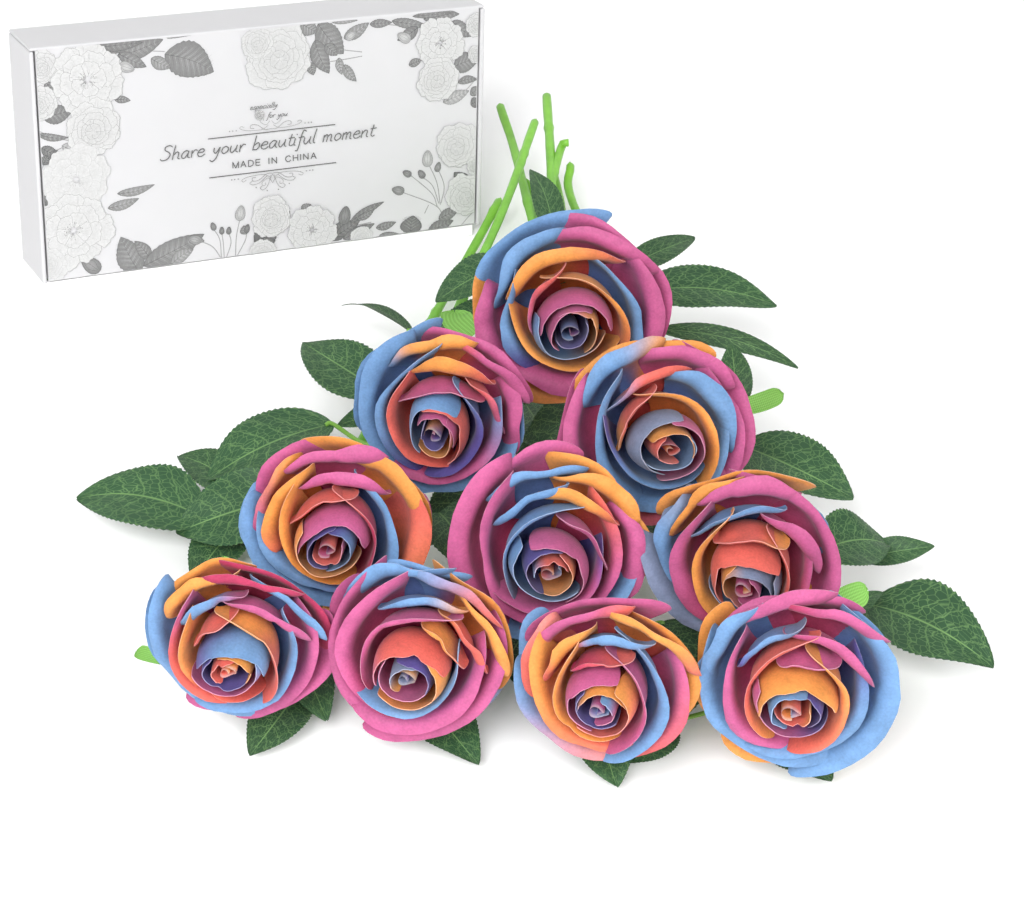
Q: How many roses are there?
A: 10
